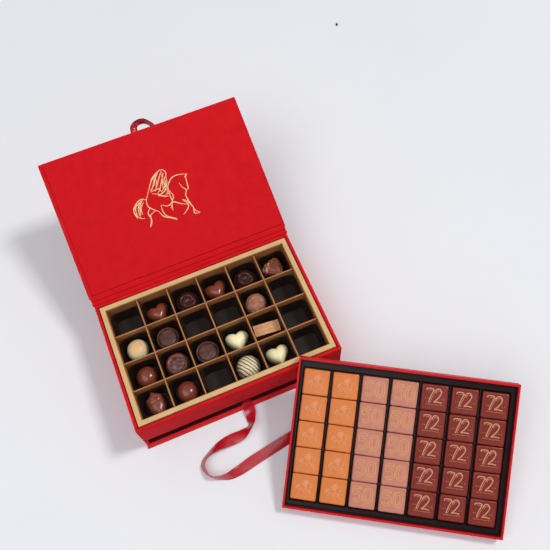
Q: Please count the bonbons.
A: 17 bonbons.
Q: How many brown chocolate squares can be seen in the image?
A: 15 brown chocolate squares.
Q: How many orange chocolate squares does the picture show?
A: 10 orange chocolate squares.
